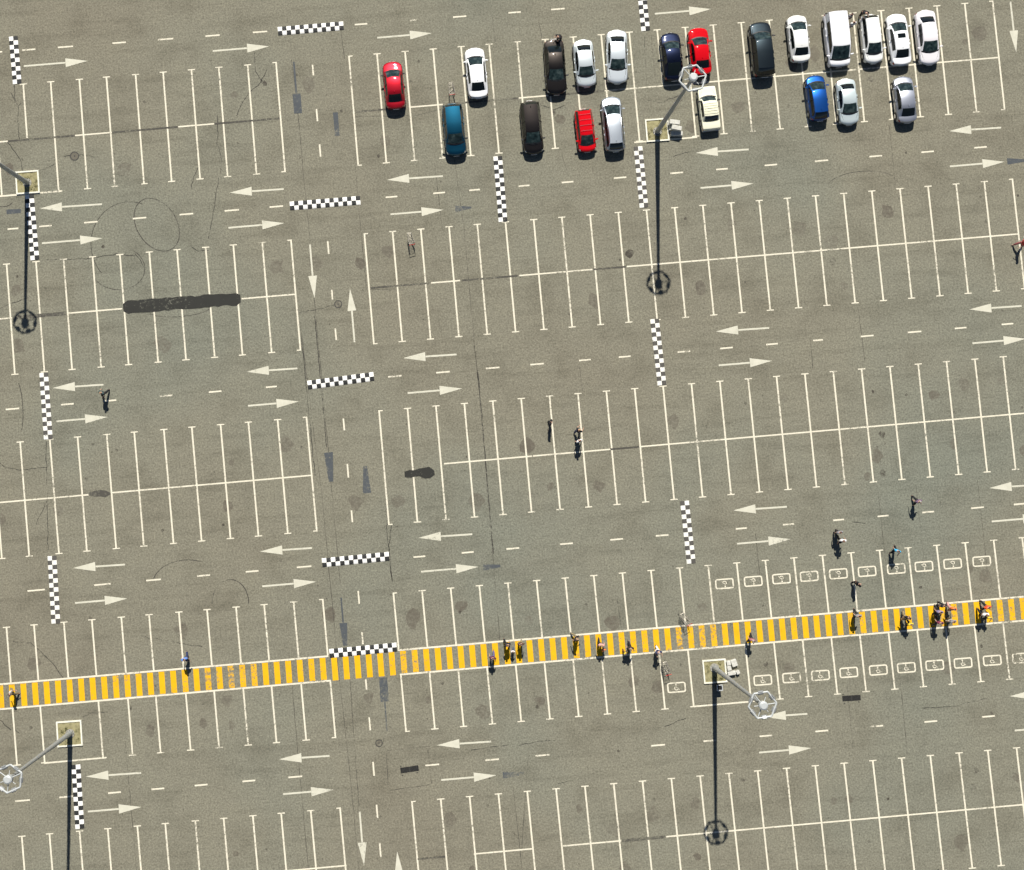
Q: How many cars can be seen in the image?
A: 21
